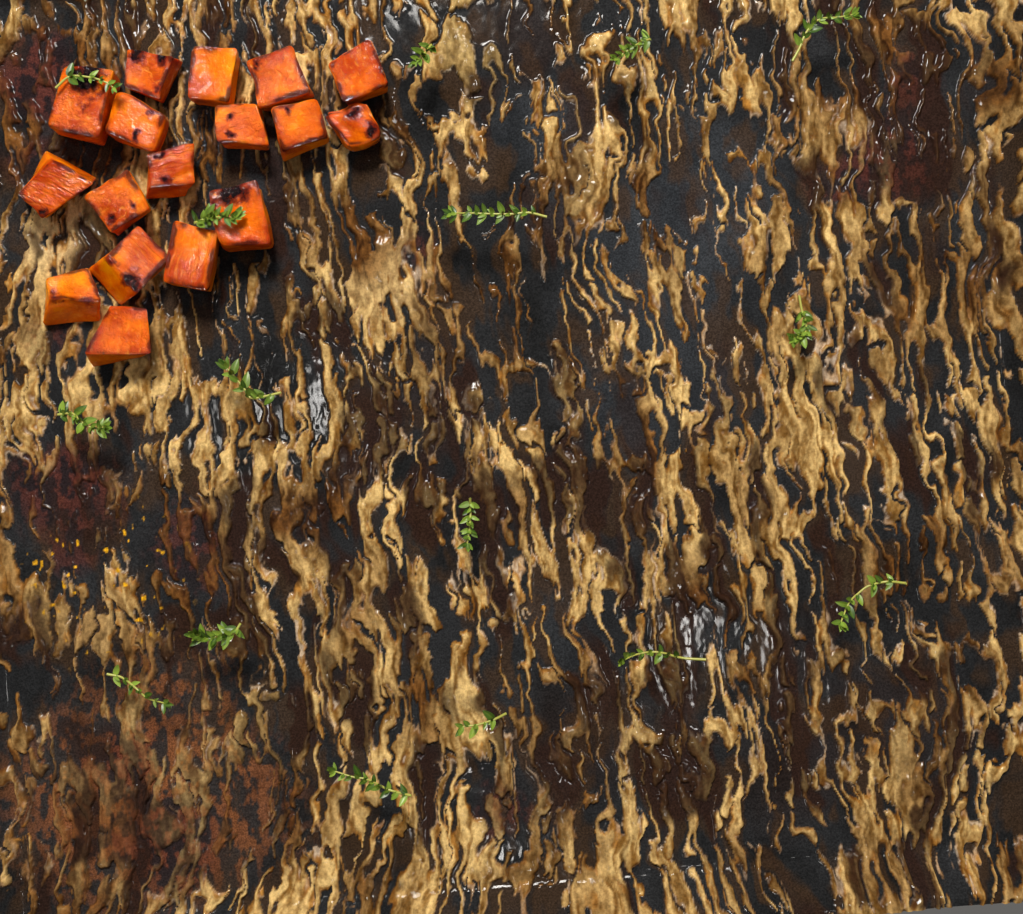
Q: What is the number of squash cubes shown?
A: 17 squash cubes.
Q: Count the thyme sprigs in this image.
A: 16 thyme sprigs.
